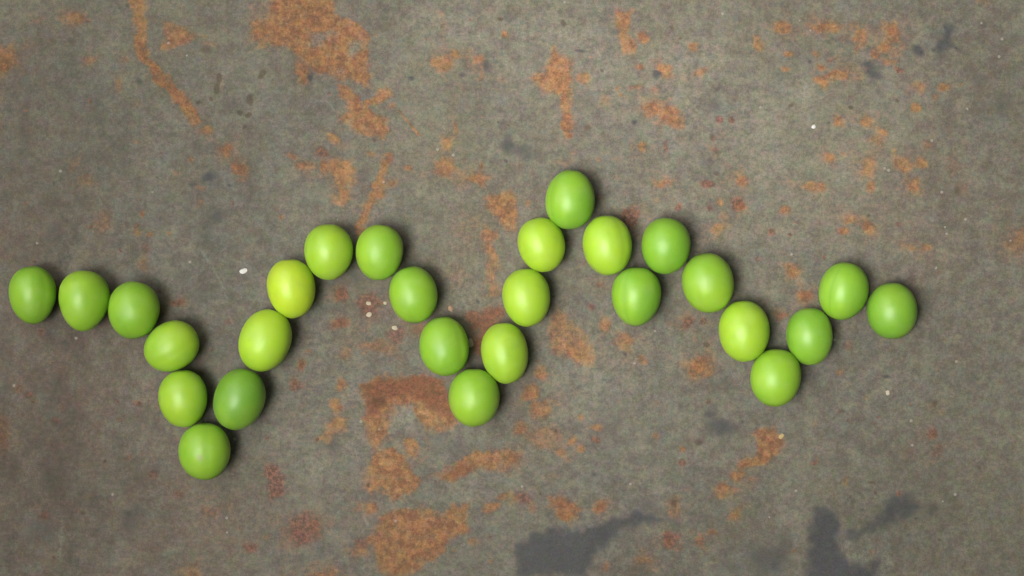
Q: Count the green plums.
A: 27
